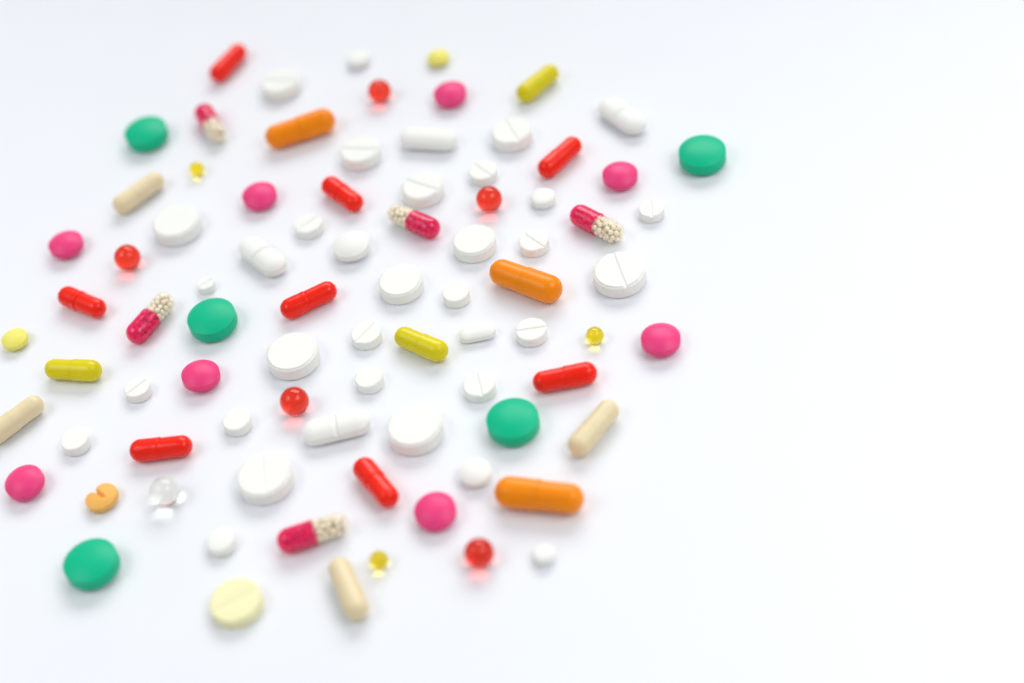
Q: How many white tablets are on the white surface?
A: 35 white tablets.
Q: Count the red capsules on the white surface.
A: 8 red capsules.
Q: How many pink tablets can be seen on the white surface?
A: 8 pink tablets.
